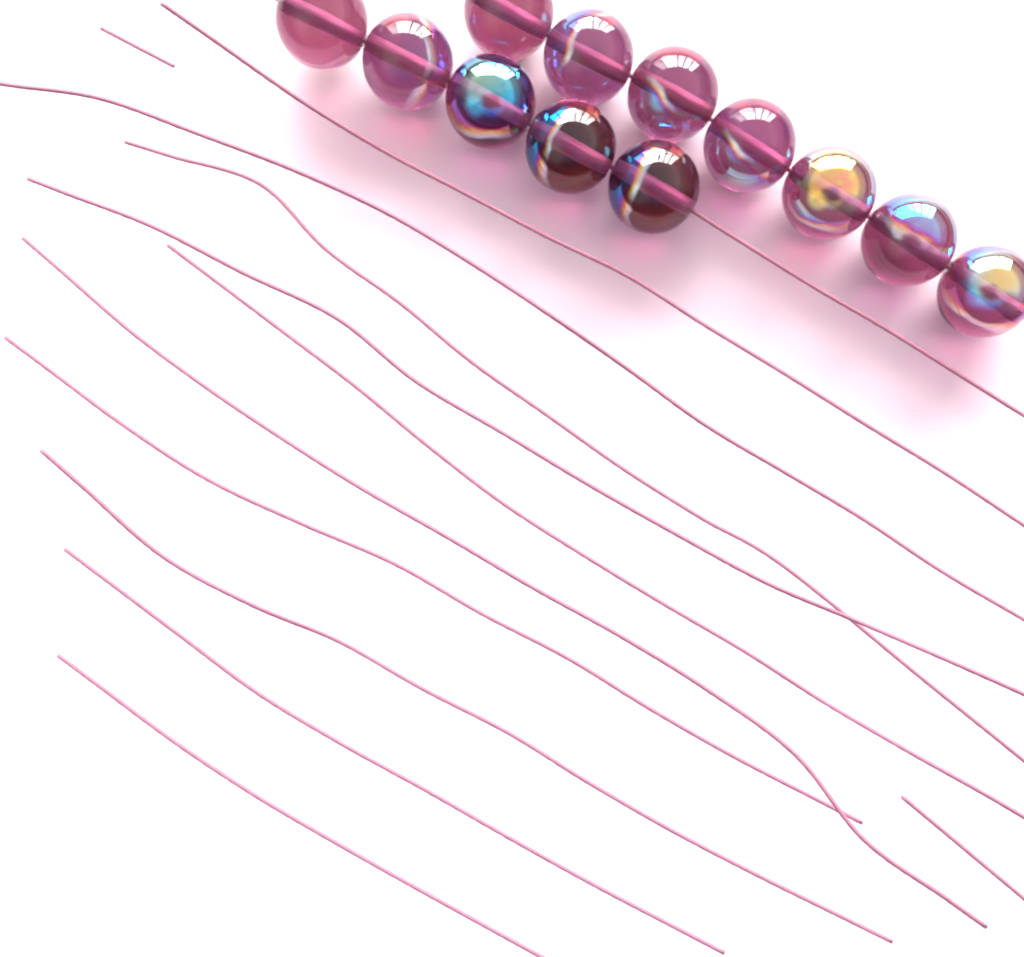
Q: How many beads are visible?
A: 12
